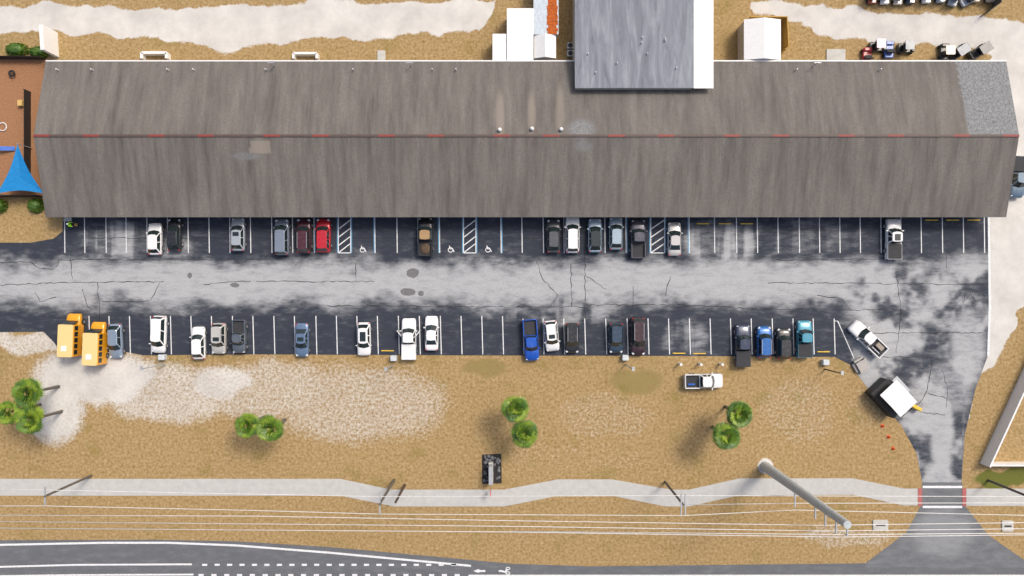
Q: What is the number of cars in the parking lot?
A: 24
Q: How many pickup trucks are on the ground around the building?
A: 11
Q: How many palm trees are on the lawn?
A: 9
